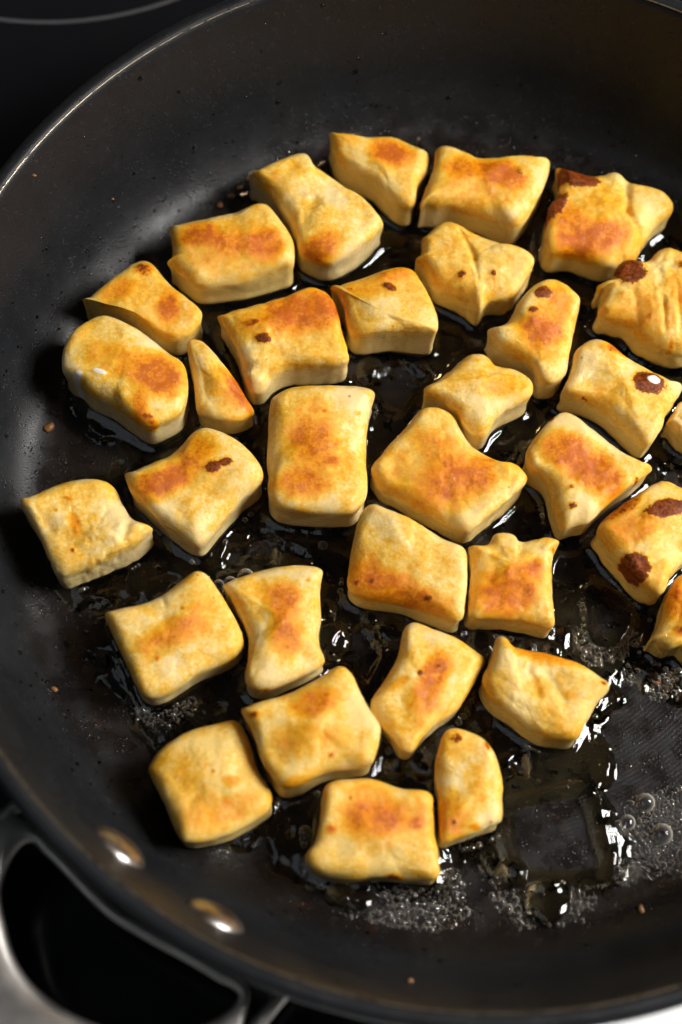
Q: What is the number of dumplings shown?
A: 33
